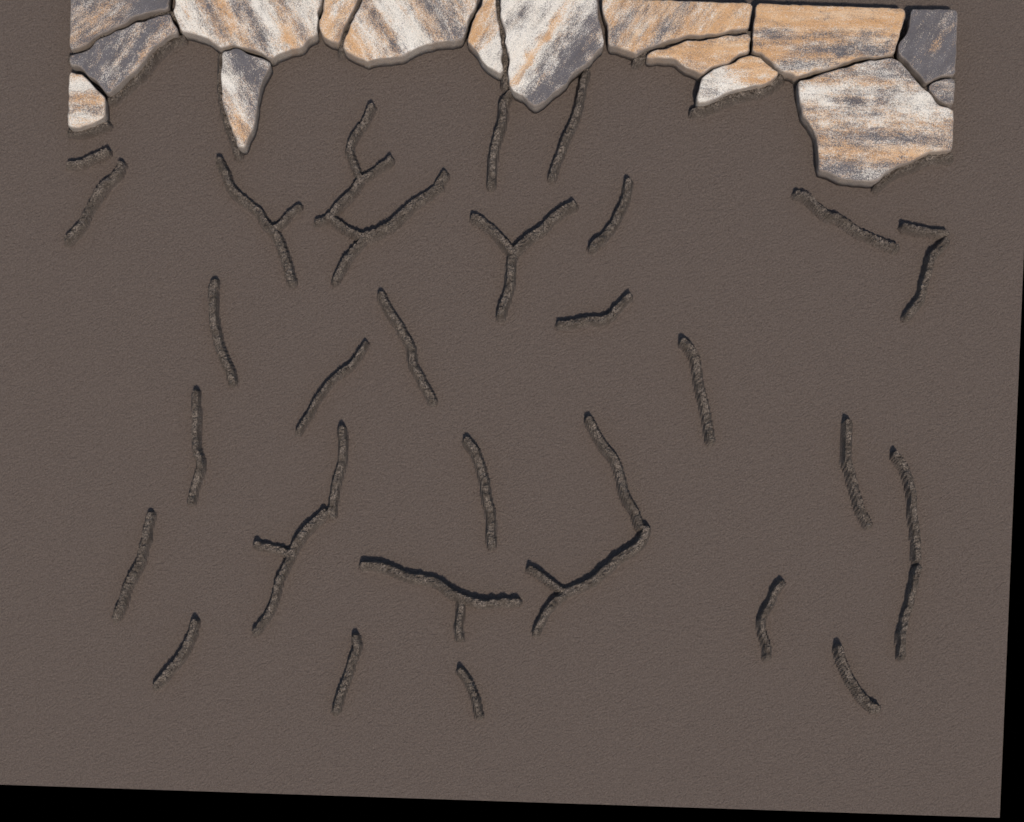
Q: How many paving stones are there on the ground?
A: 16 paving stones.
